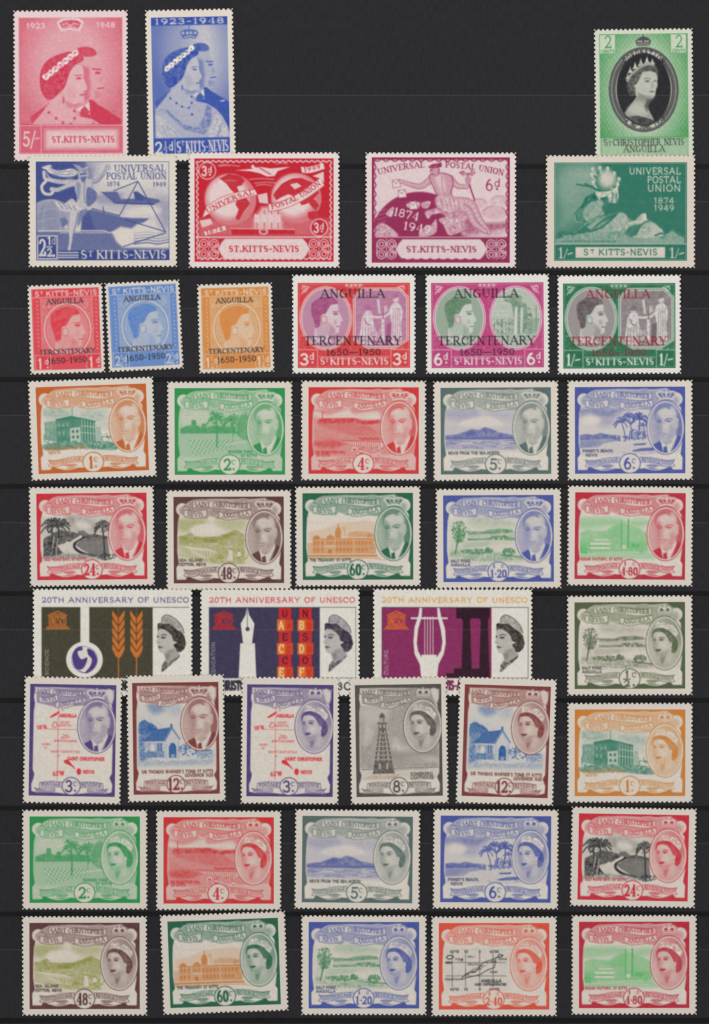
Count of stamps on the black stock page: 43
